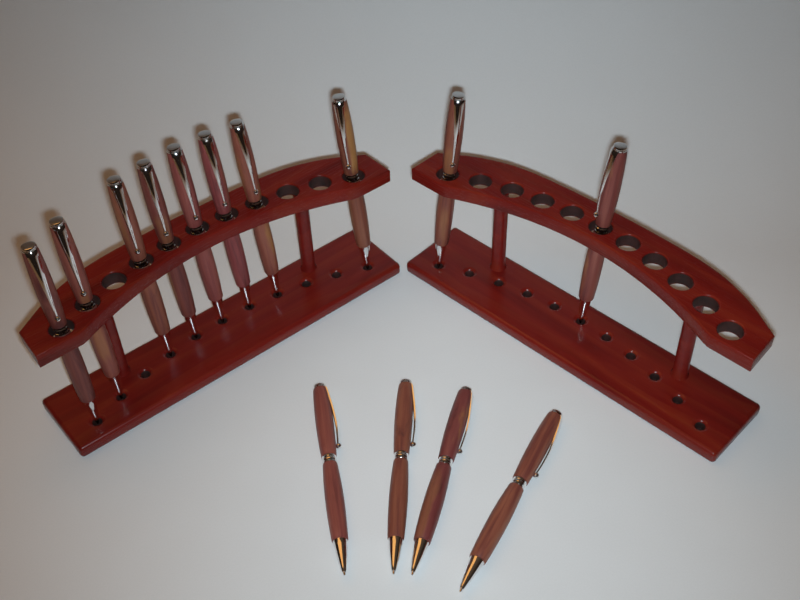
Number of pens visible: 14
